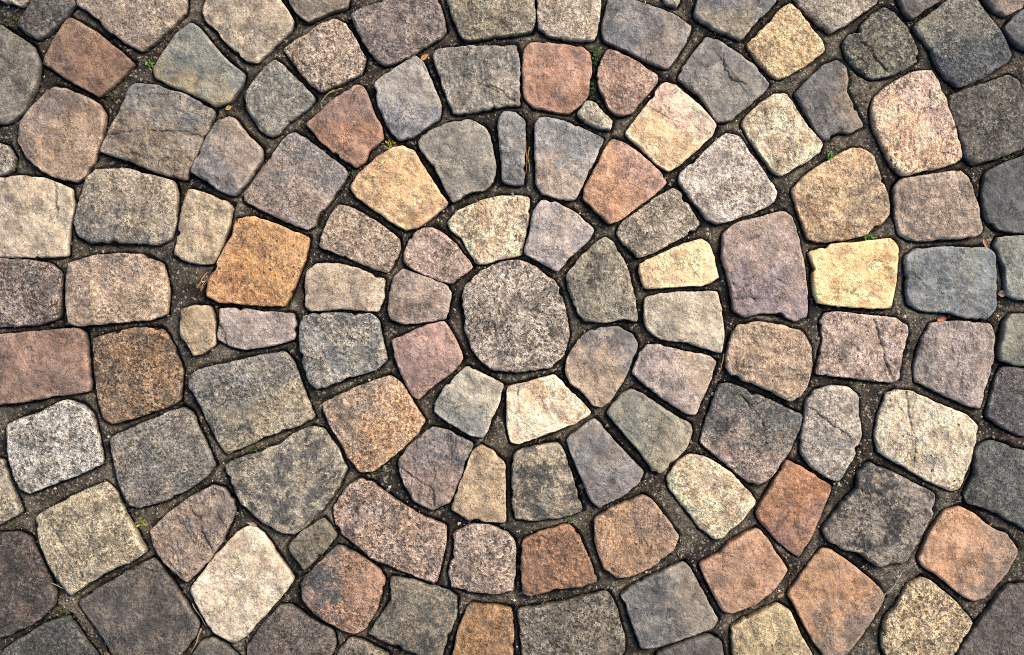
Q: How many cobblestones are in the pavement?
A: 129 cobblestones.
